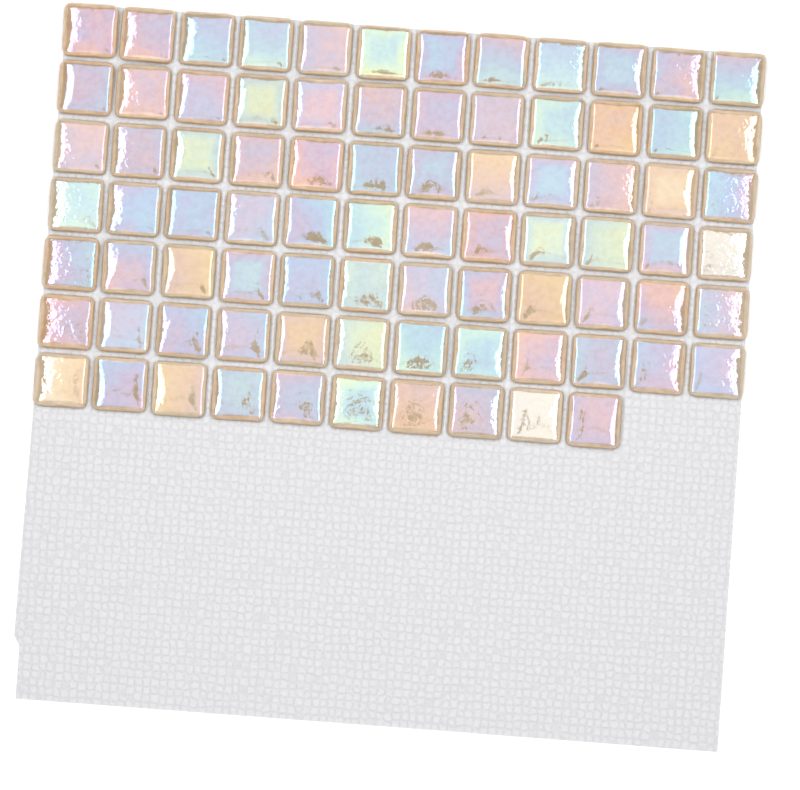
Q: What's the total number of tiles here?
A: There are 82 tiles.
